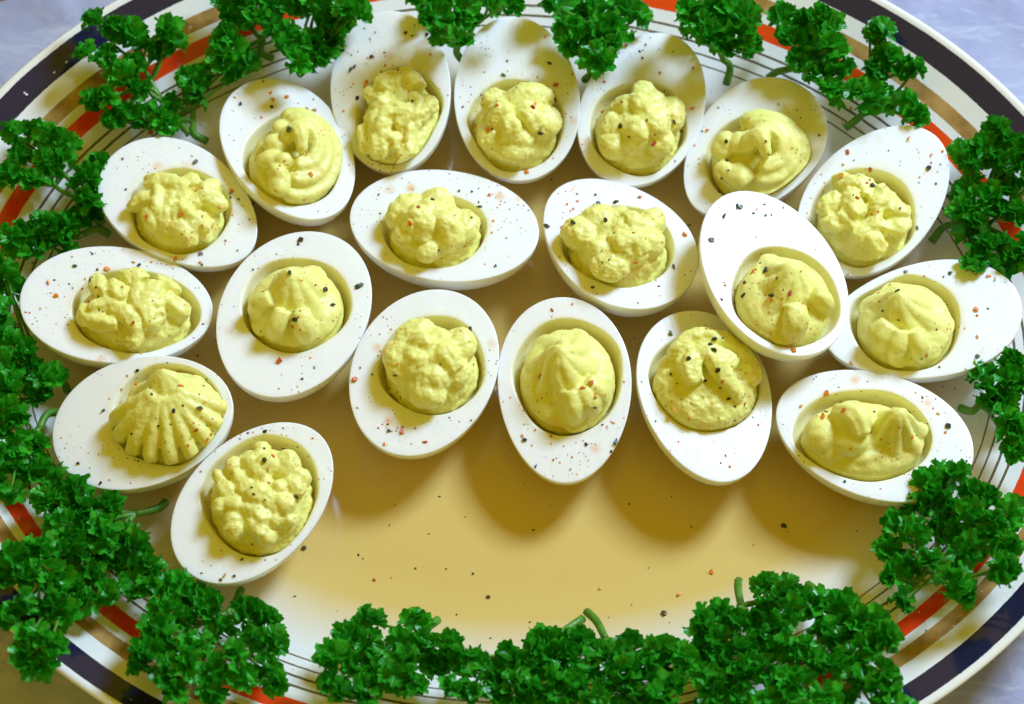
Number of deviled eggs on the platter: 19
